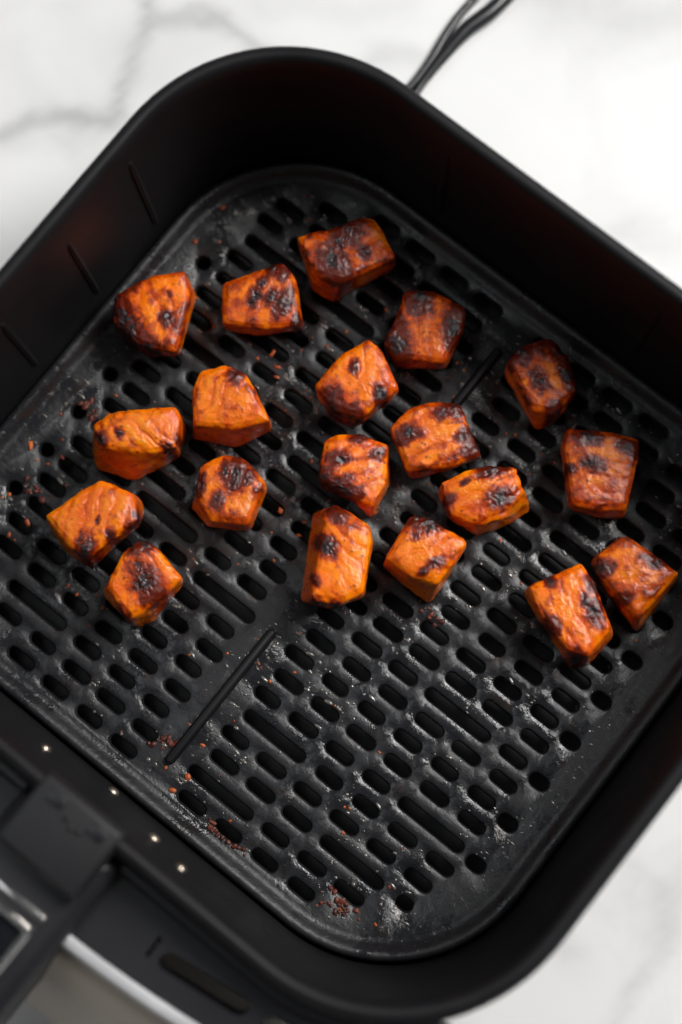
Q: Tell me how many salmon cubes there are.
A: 19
